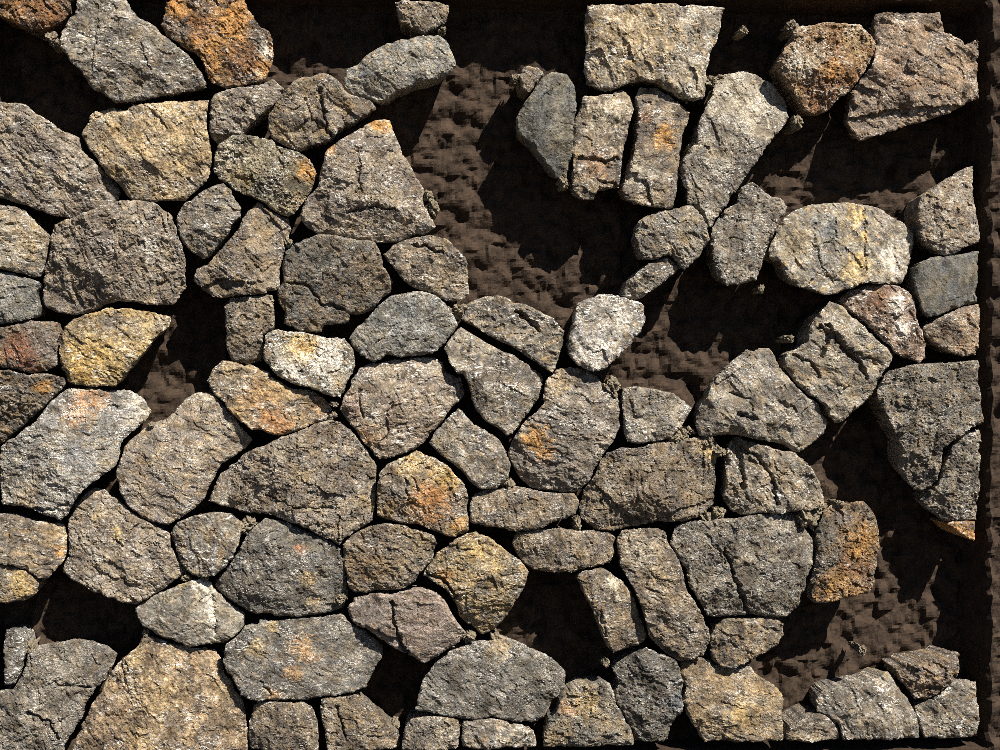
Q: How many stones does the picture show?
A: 91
